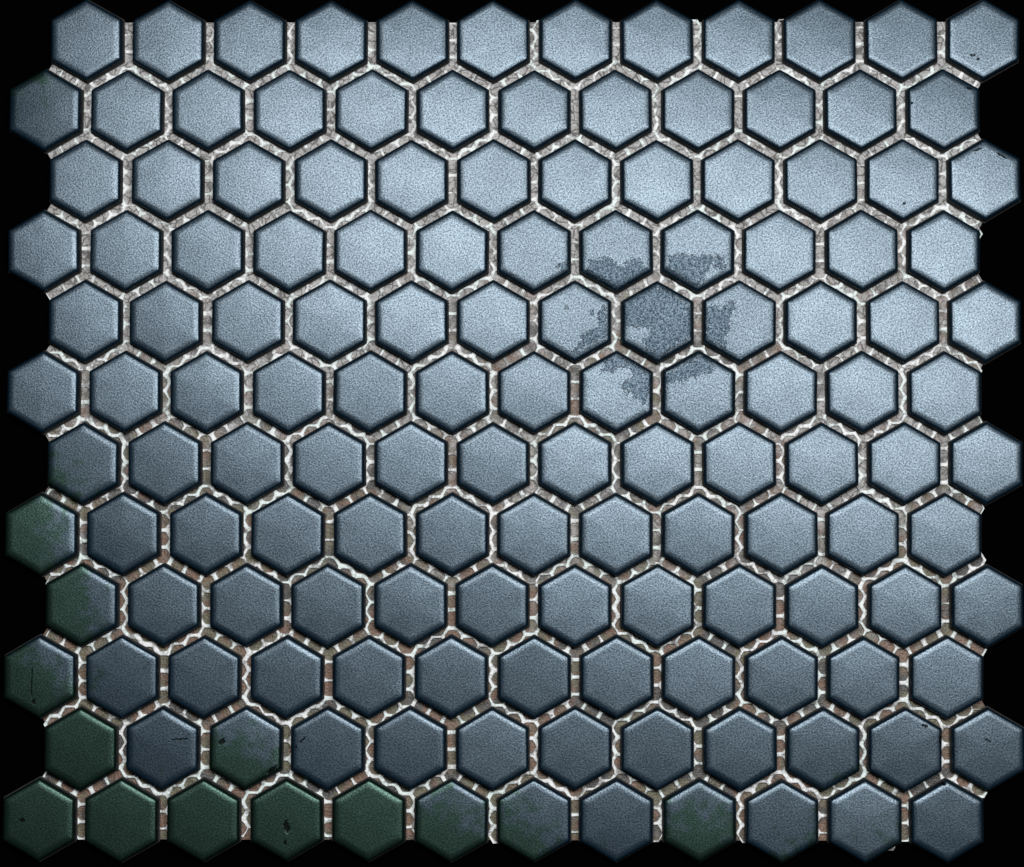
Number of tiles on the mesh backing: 144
